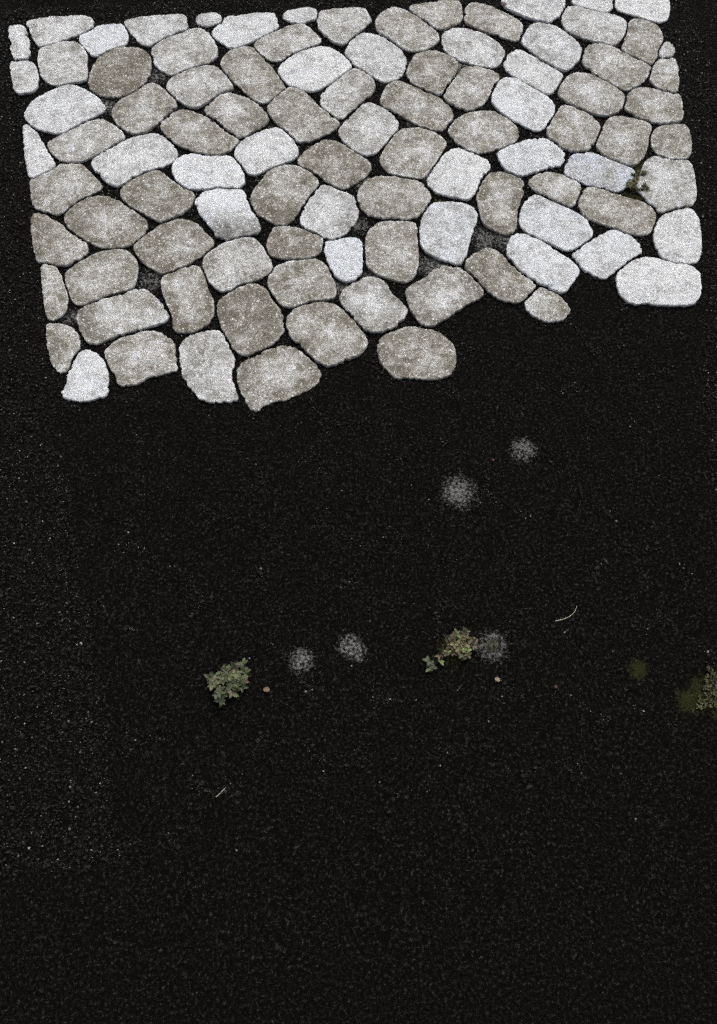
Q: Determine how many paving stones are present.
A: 98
